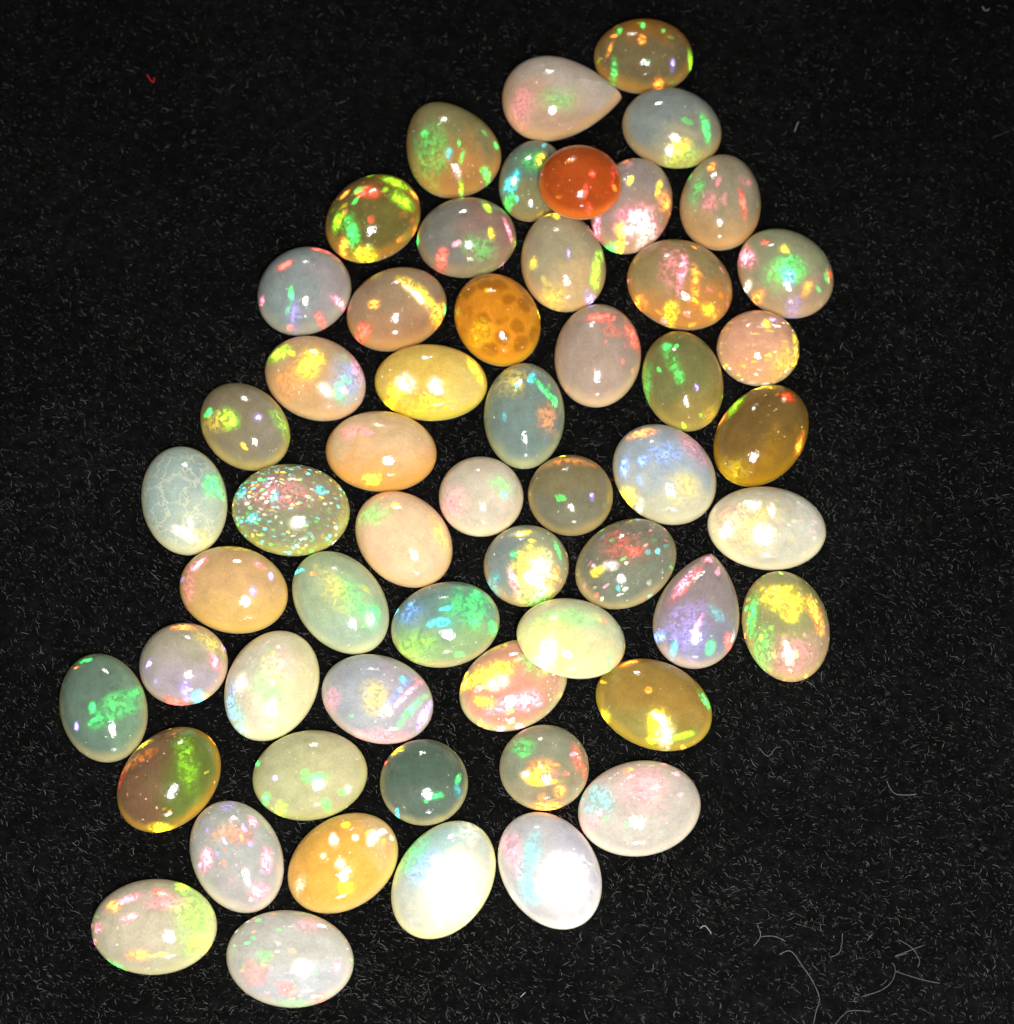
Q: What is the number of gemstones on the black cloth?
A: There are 57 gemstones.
